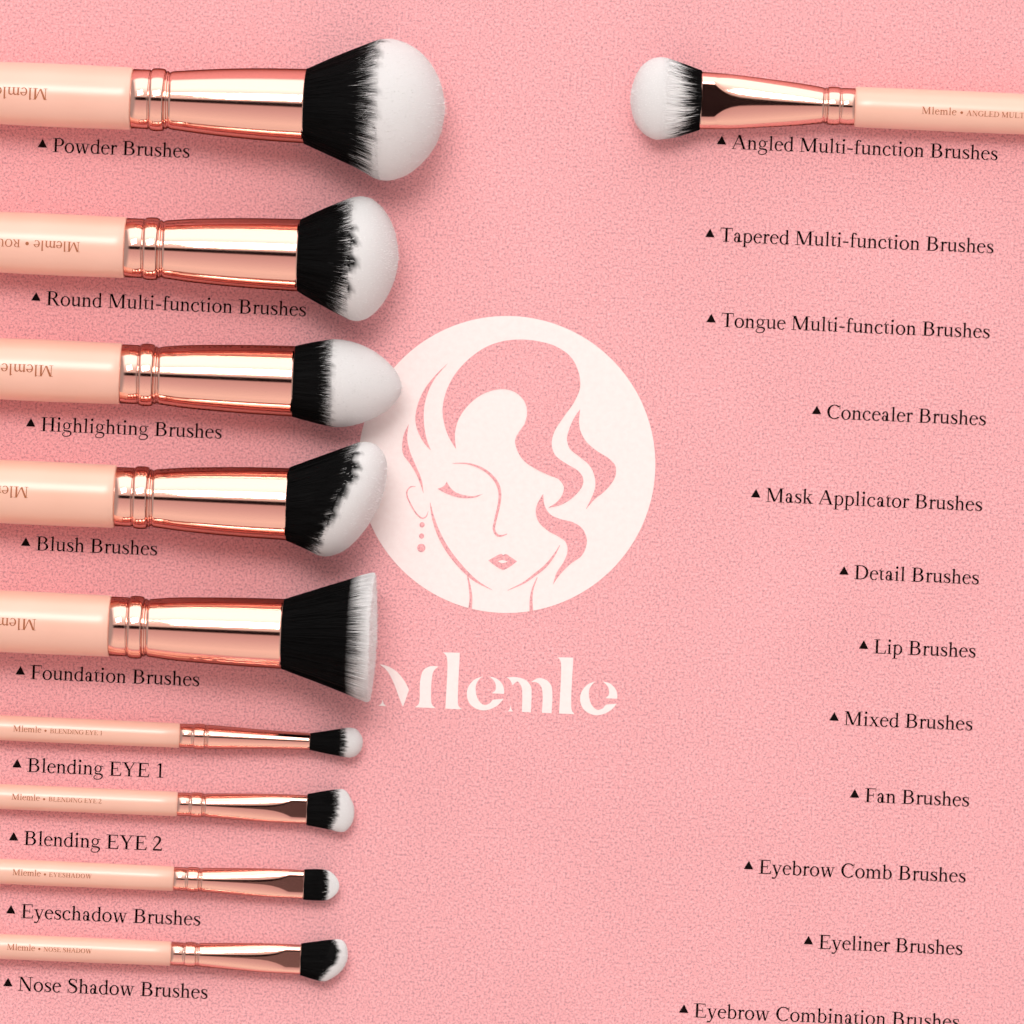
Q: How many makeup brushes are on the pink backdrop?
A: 10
